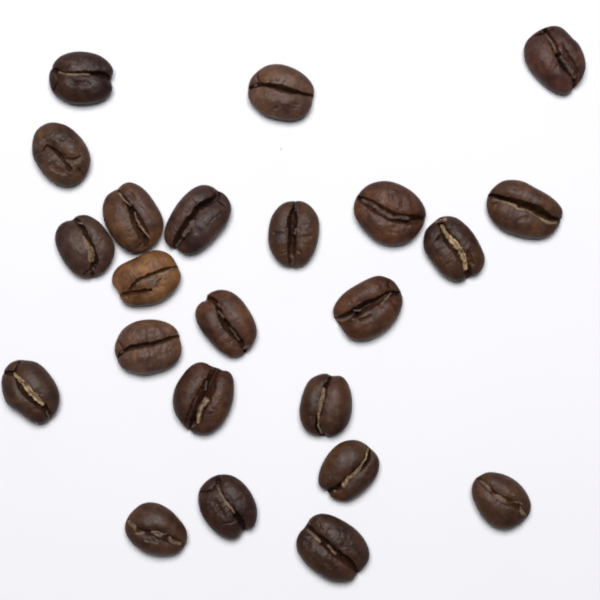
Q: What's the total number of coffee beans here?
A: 23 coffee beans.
